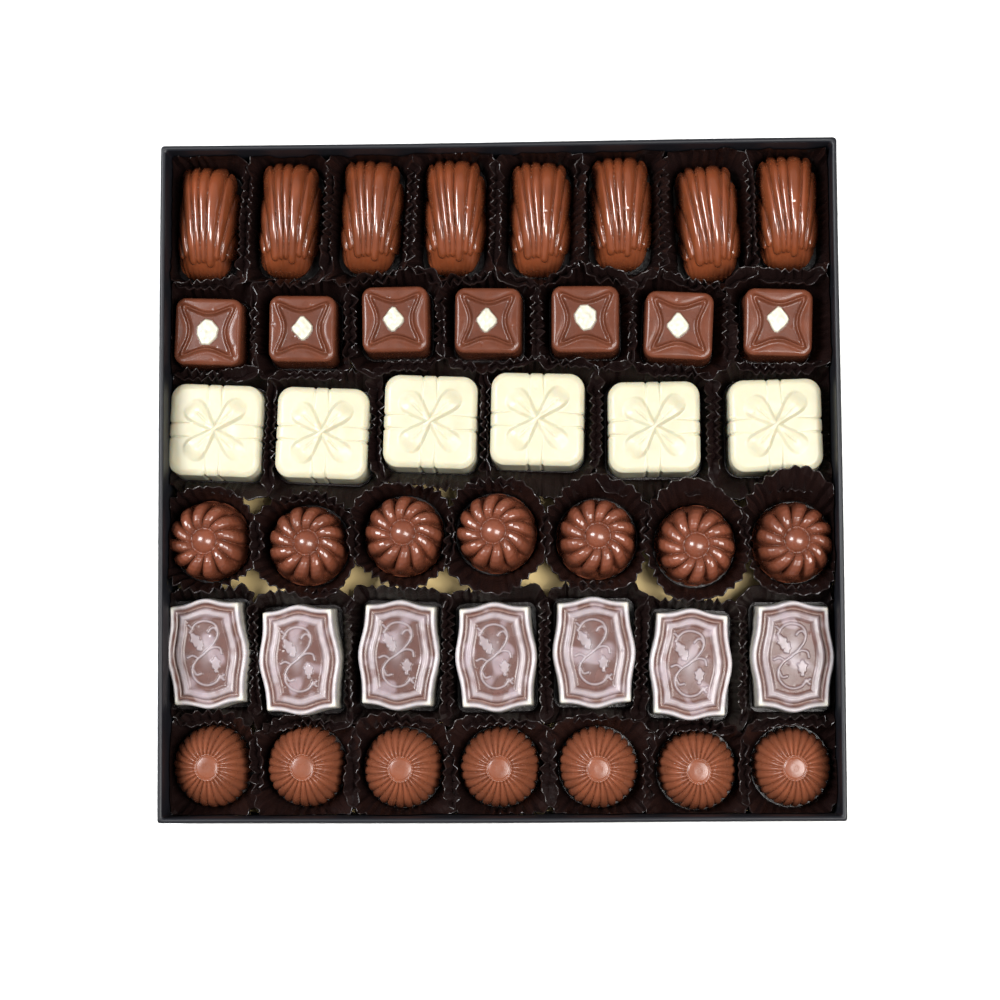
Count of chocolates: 42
